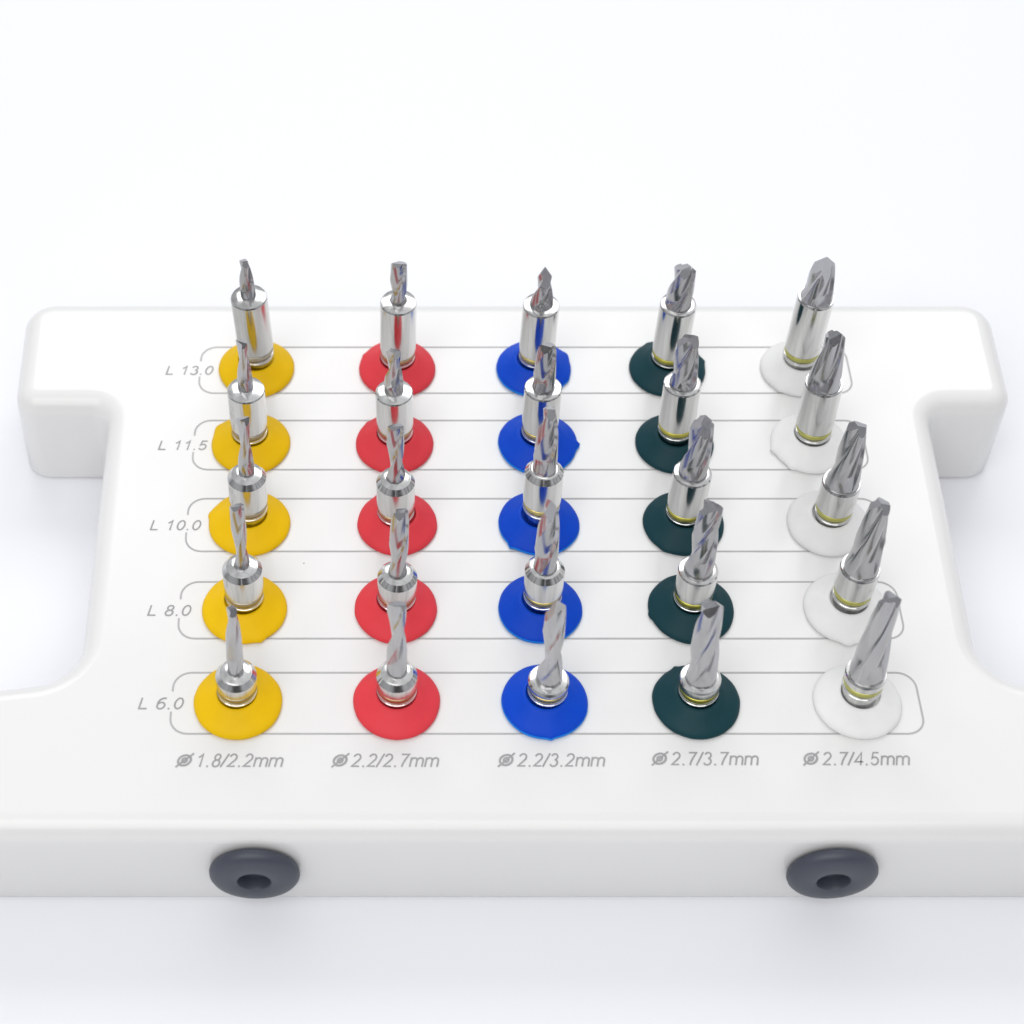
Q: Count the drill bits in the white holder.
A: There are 25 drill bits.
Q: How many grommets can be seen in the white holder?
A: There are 25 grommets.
